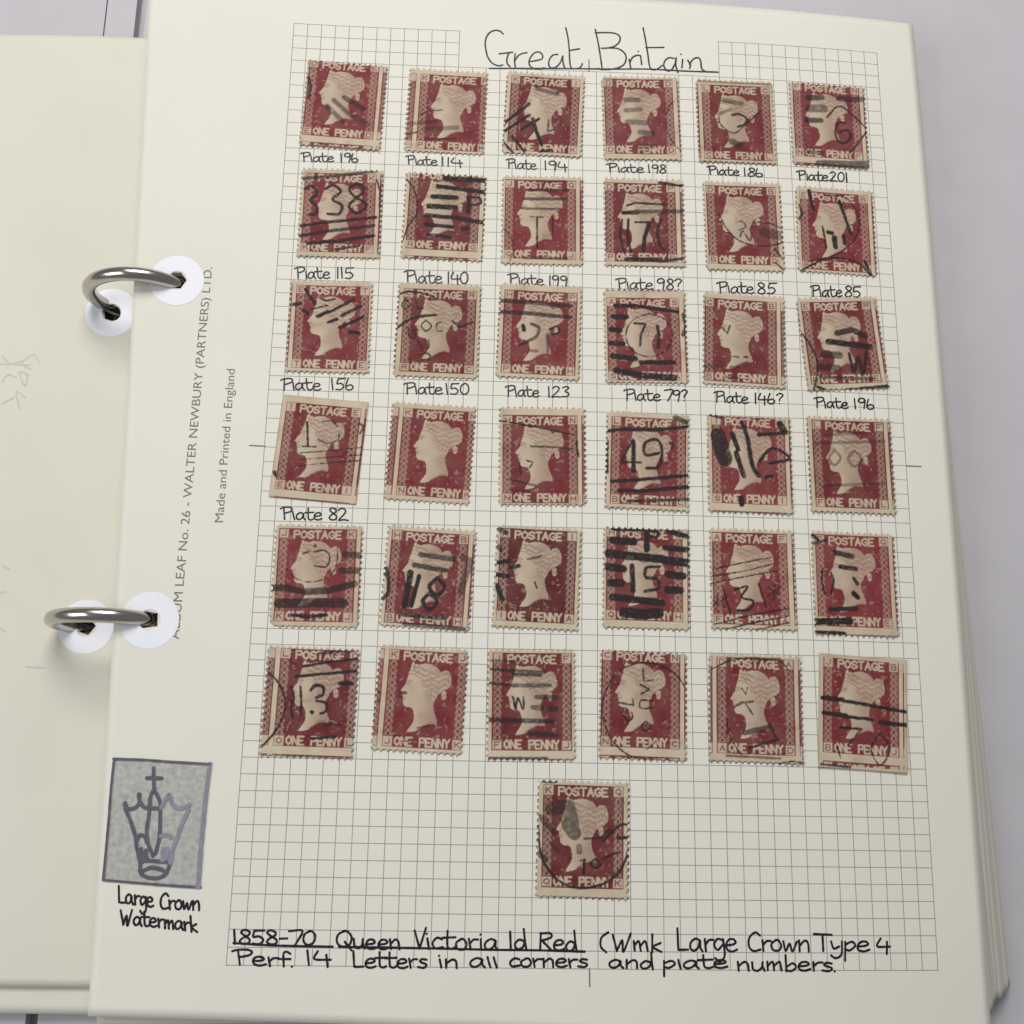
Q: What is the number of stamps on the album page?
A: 37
